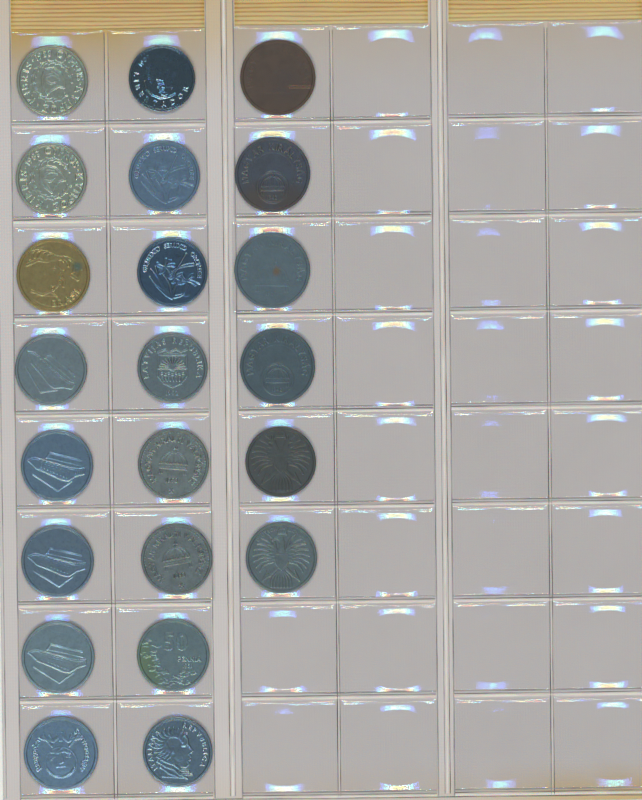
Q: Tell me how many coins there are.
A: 22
